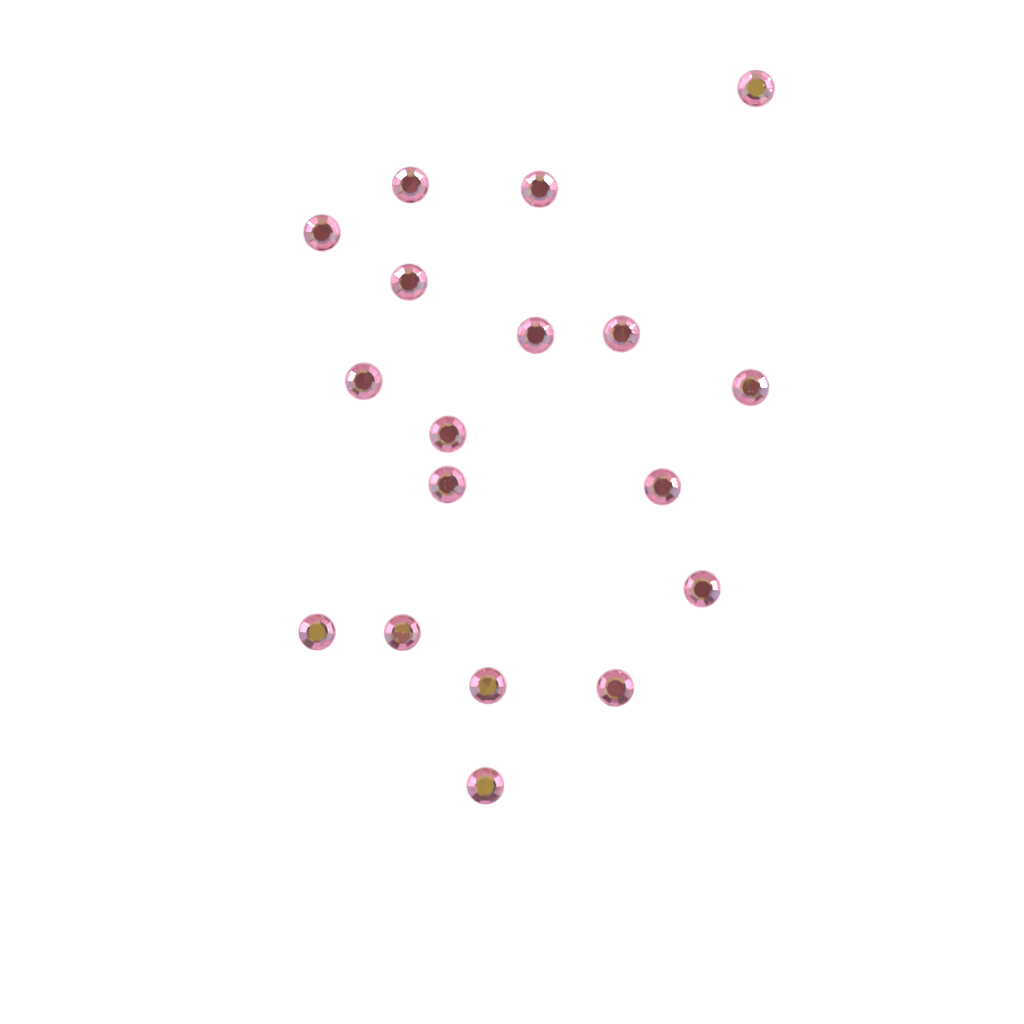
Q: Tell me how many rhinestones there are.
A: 18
